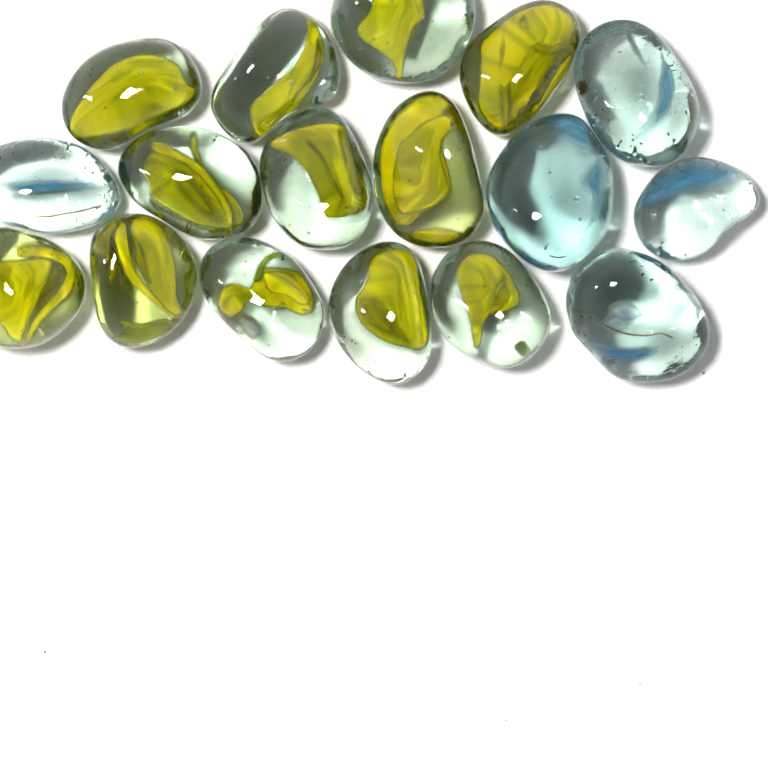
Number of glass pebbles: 17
